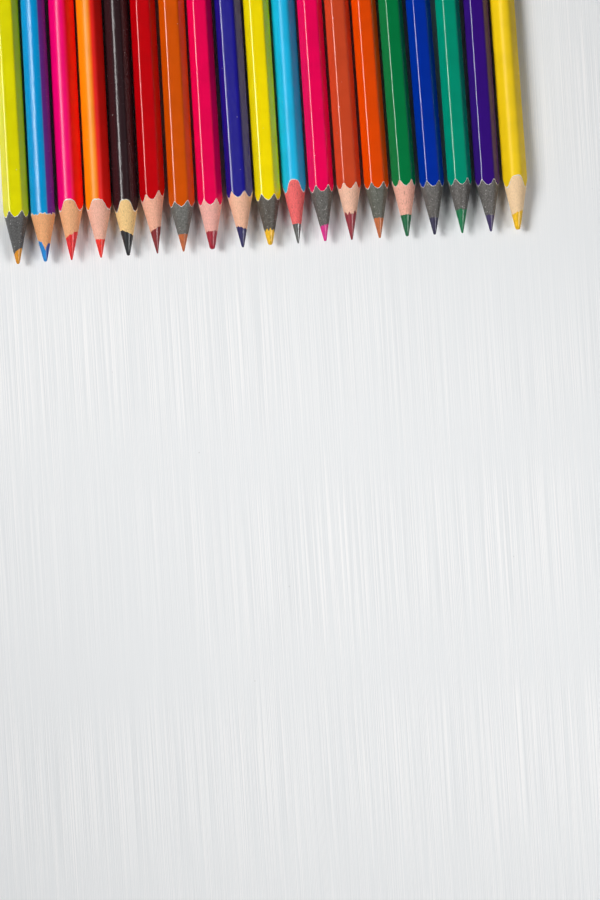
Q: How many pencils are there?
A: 19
